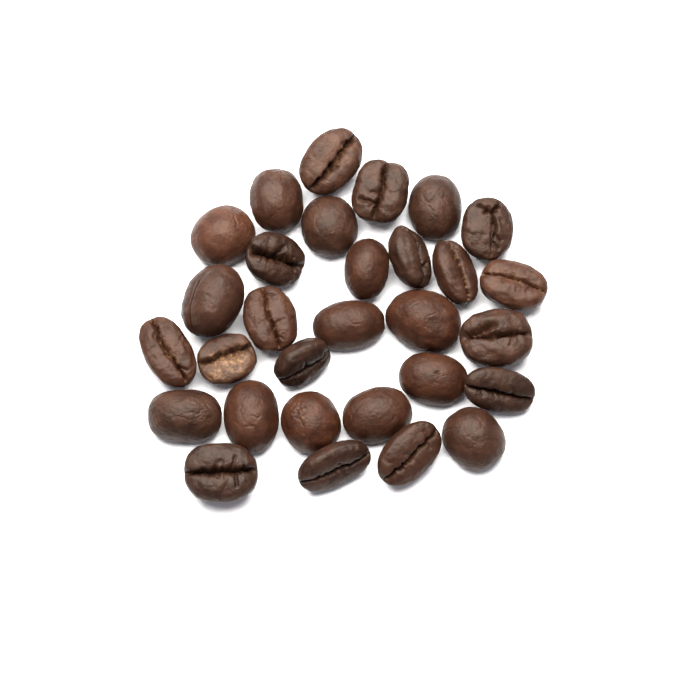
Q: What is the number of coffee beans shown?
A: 30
